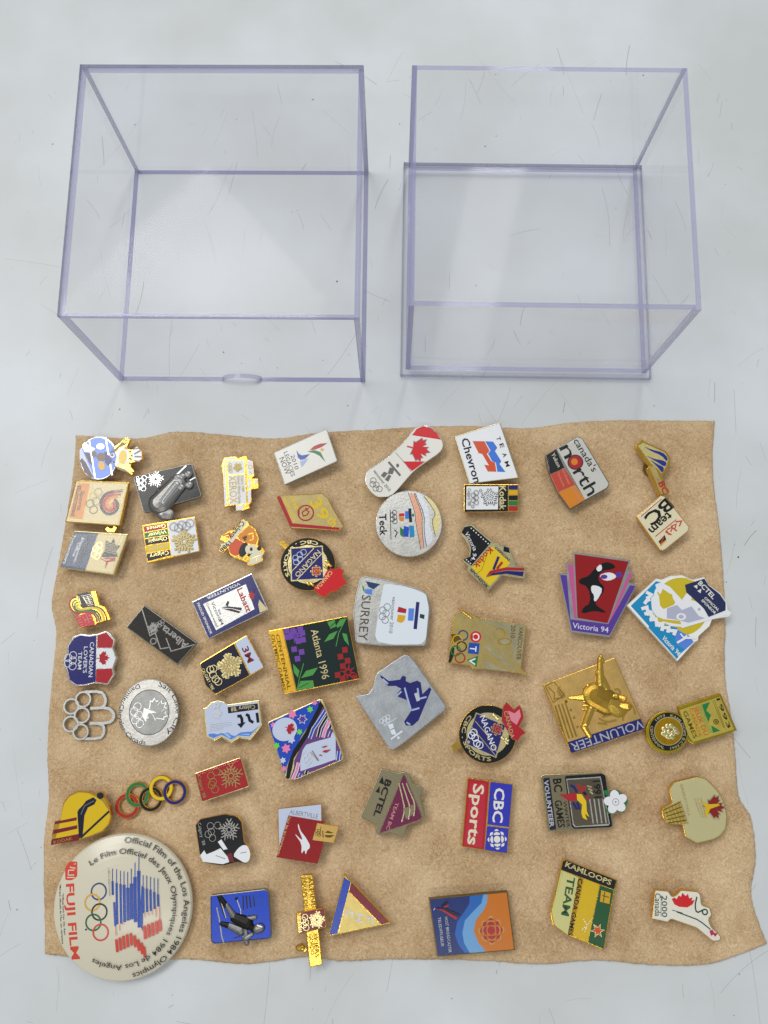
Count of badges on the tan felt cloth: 52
